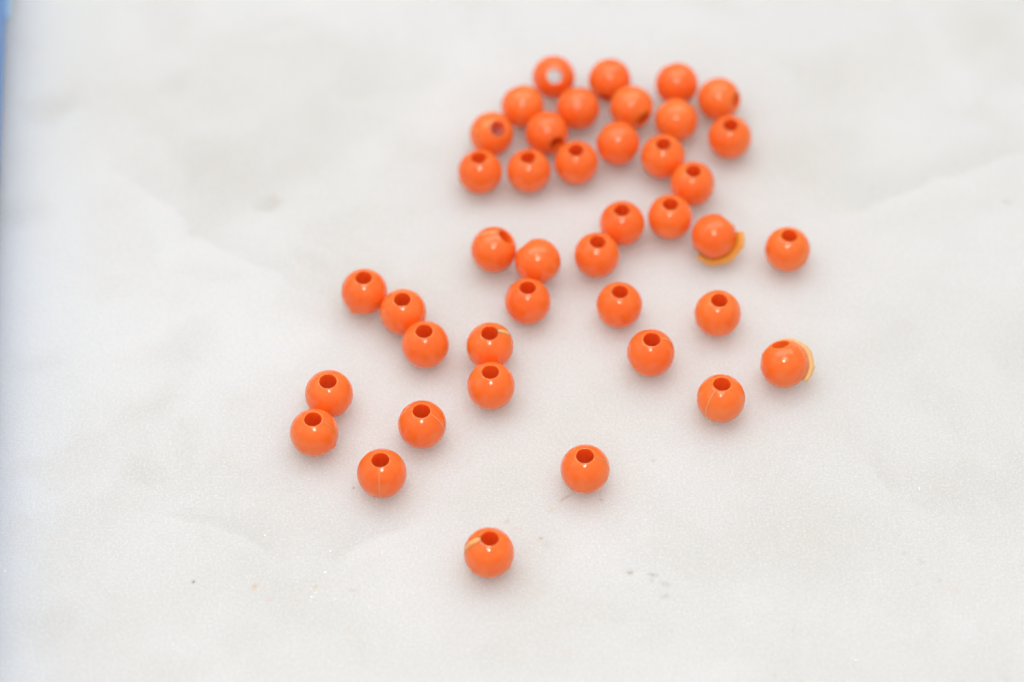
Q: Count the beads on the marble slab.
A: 41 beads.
